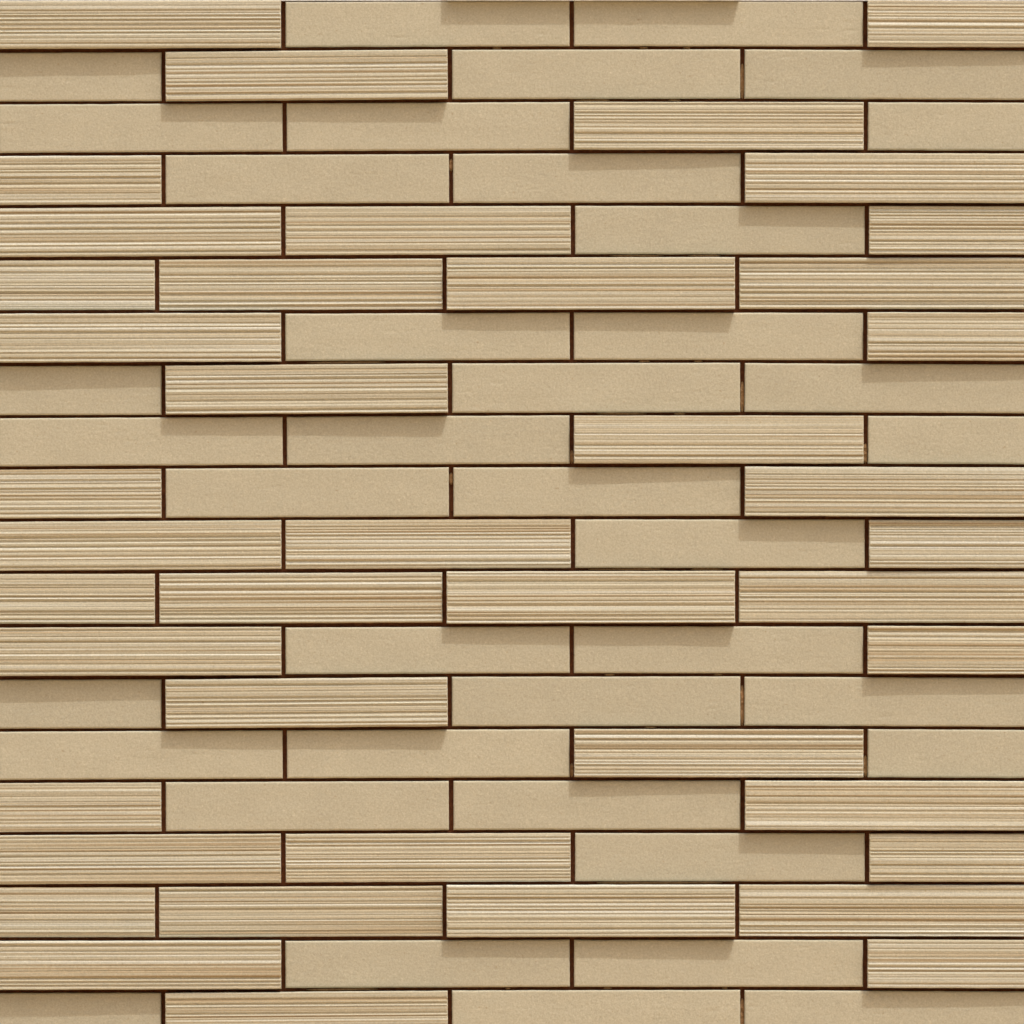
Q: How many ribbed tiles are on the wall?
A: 42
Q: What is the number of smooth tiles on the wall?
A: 38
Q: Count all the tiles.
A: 80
